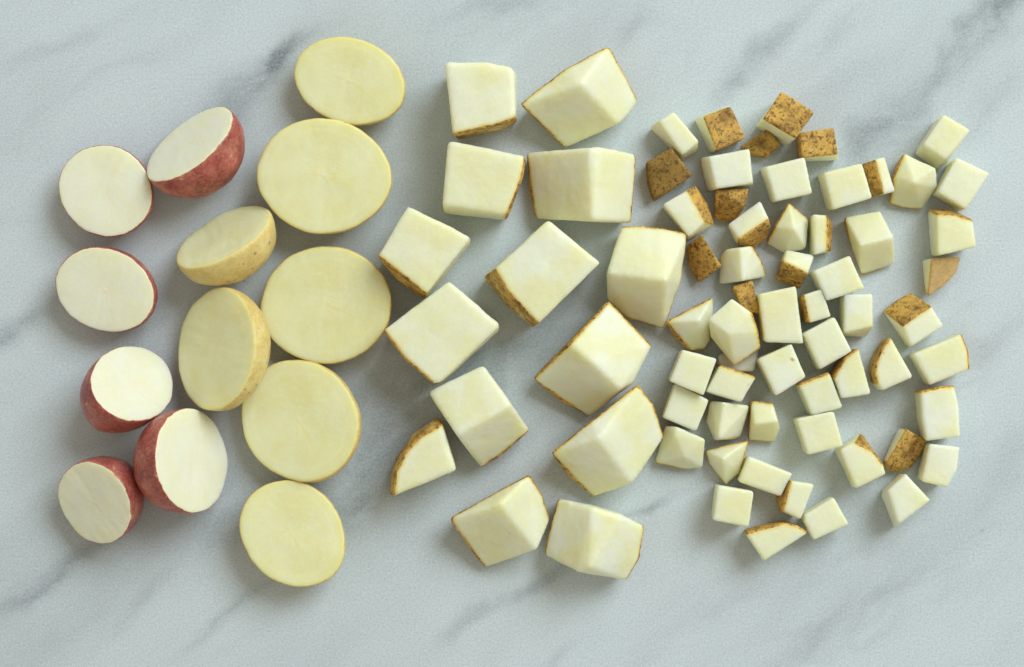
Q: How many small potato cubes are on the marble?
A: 57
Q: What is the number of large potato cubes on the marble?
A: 14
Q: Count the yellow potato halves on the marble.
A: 7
